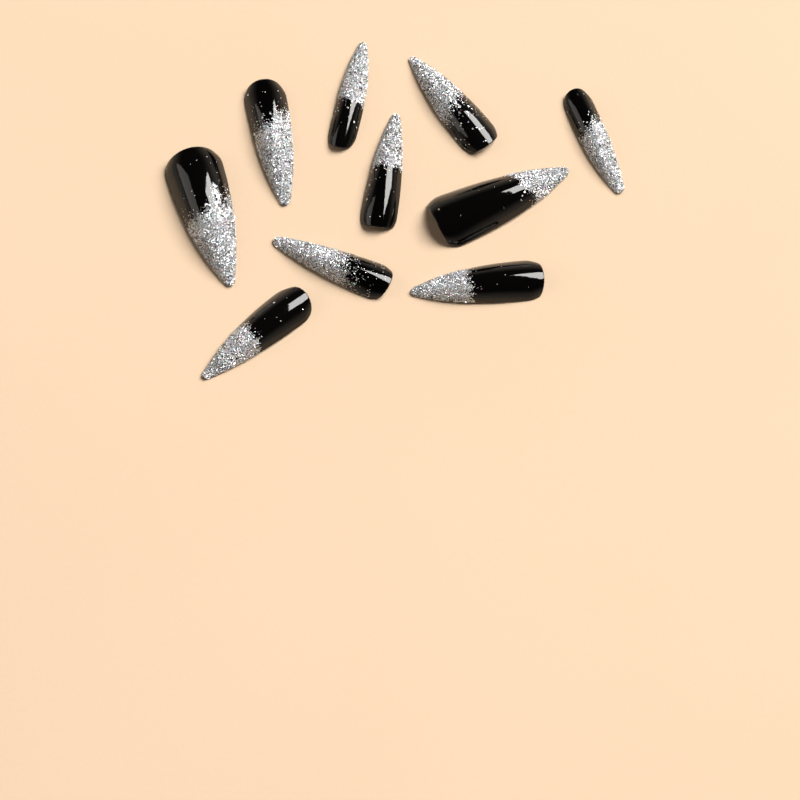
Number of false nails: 10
